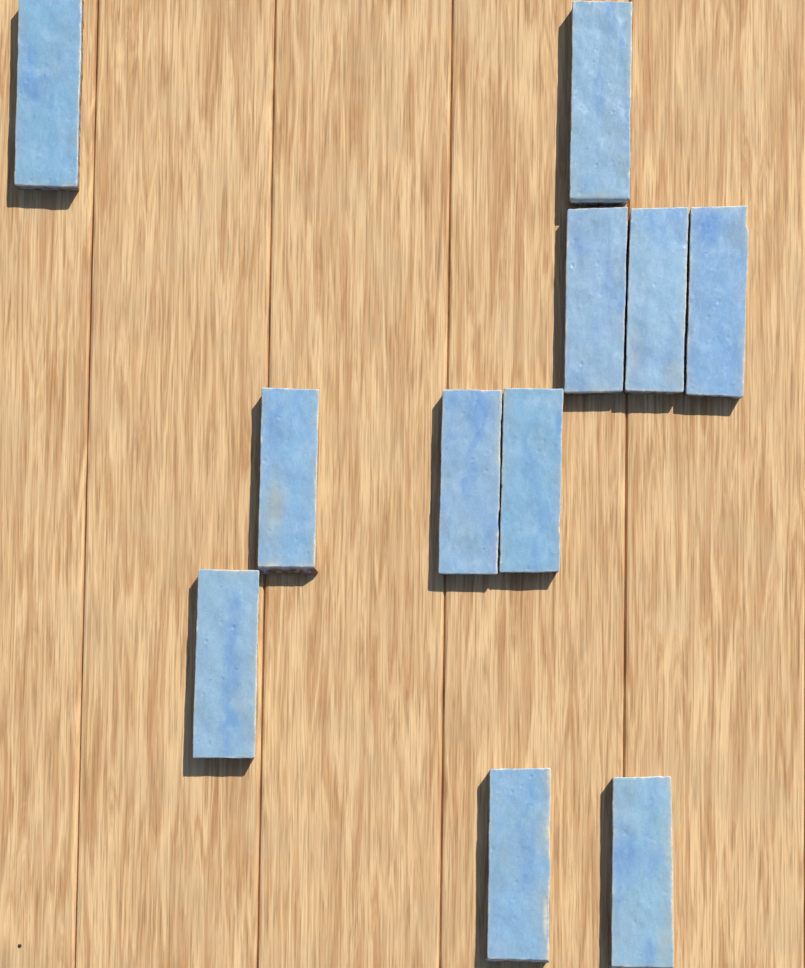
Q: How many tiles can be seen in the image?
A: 11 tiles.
